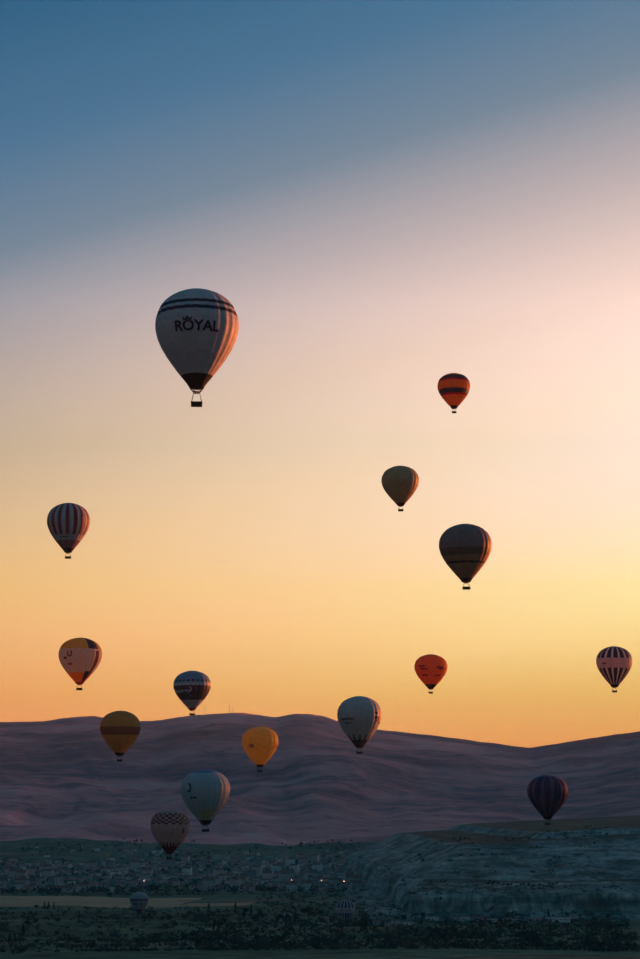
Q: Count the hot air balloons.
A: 17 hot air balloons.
